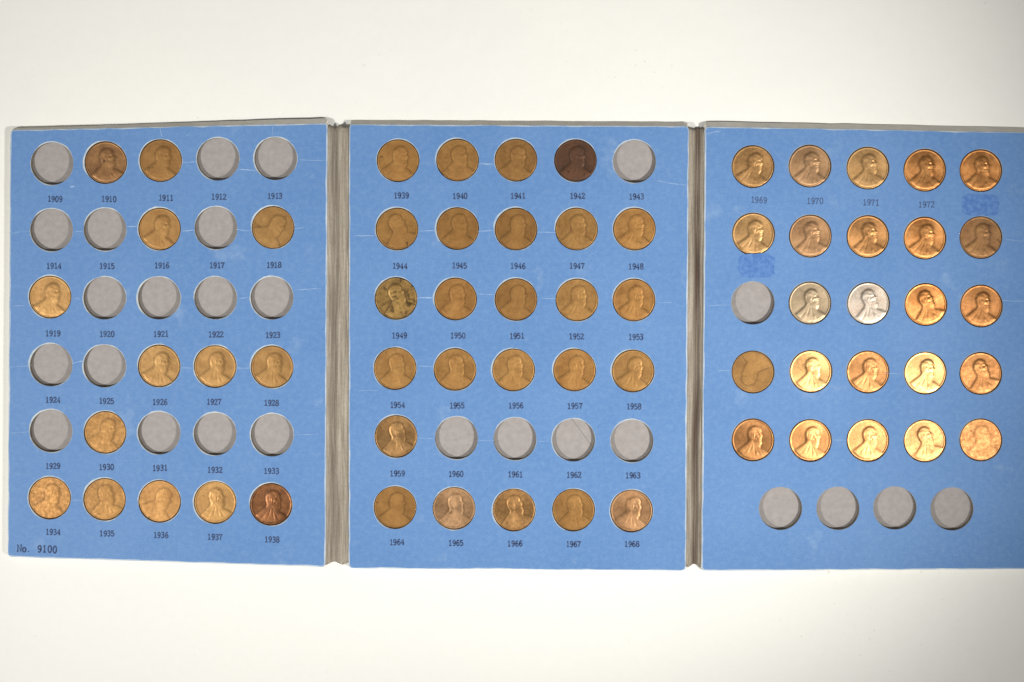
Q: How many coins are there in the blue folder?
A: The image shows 63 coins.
